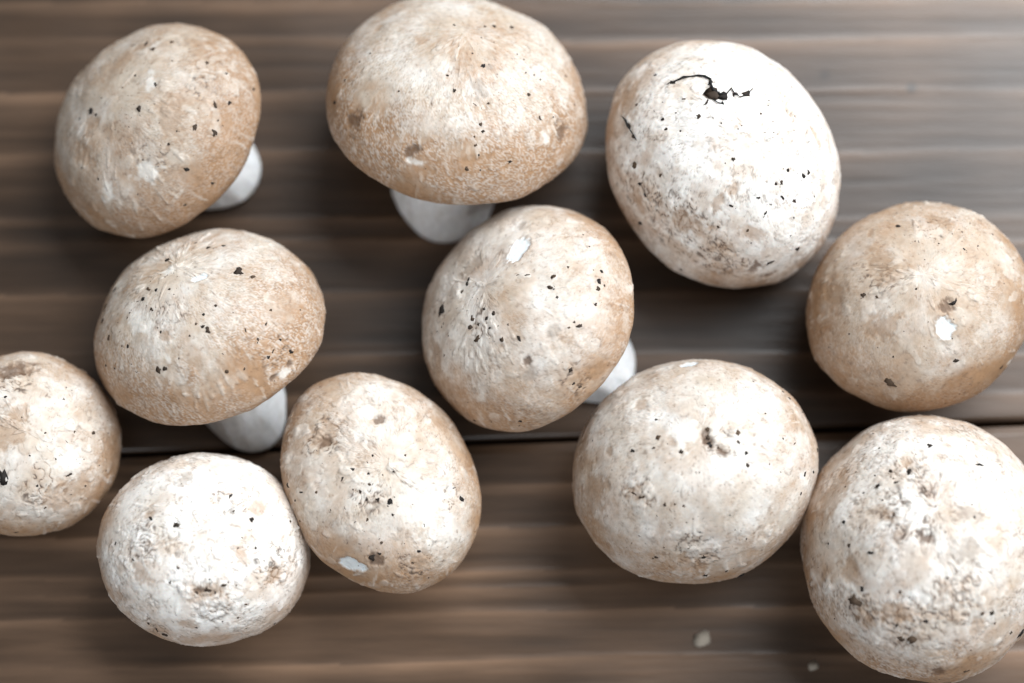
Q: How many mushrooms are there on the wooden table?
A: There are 11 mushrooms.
